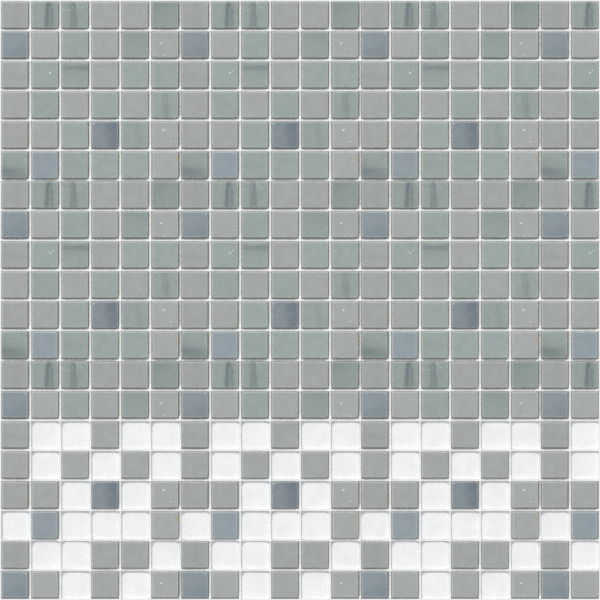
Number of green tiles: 132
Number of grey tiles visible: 173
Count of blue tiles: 37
